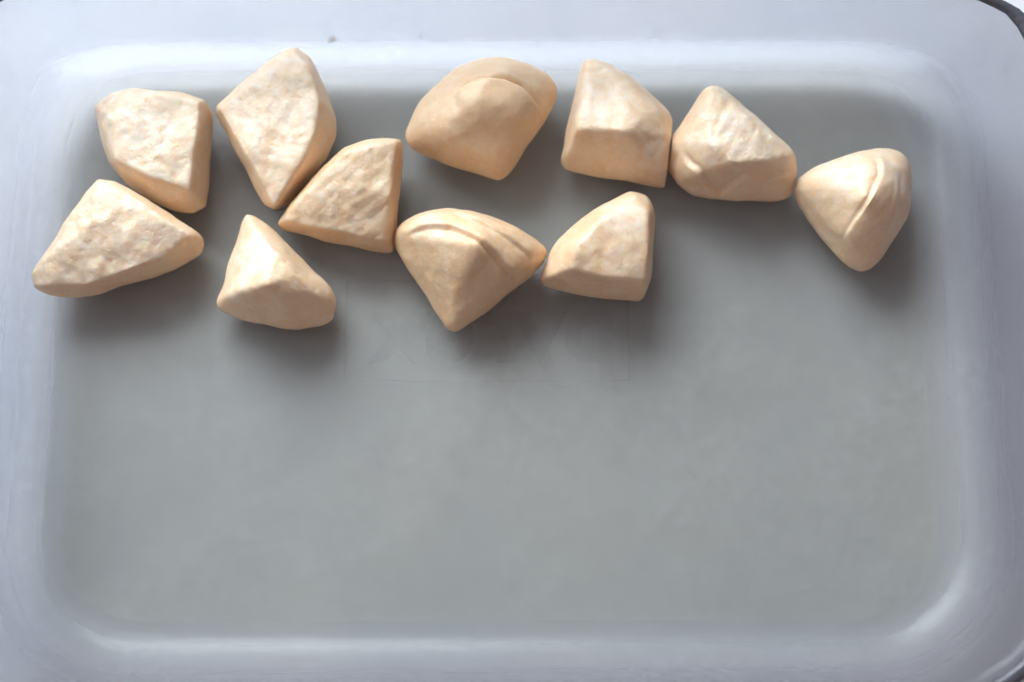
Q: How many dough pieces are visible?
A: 11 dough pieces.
